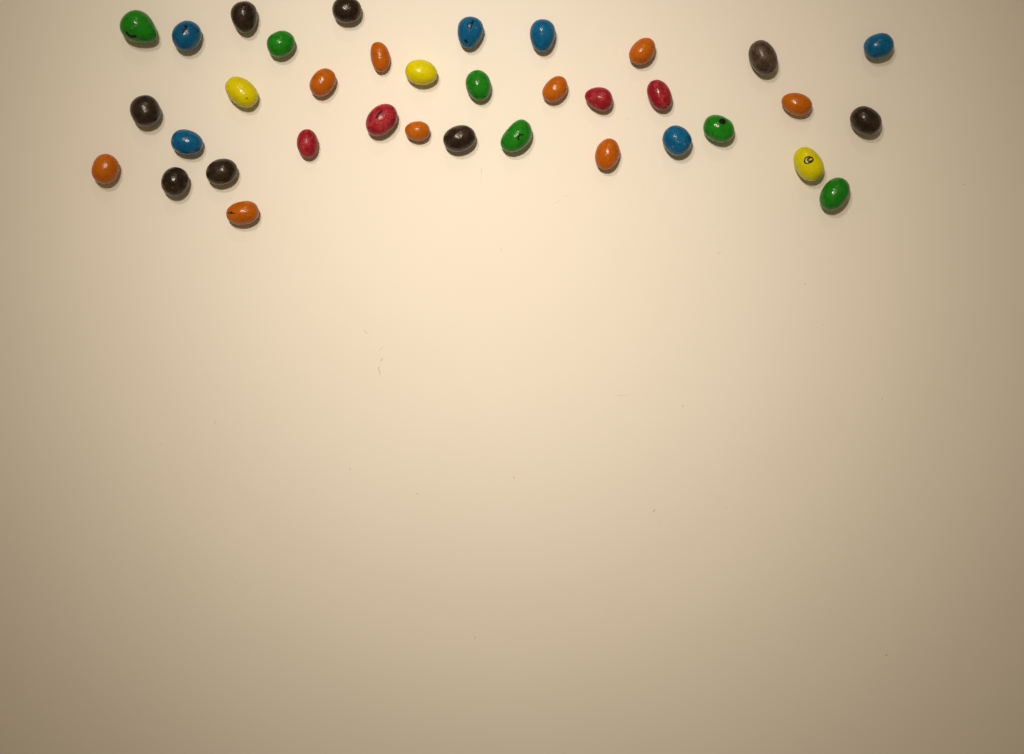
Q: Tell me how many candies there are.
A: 36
